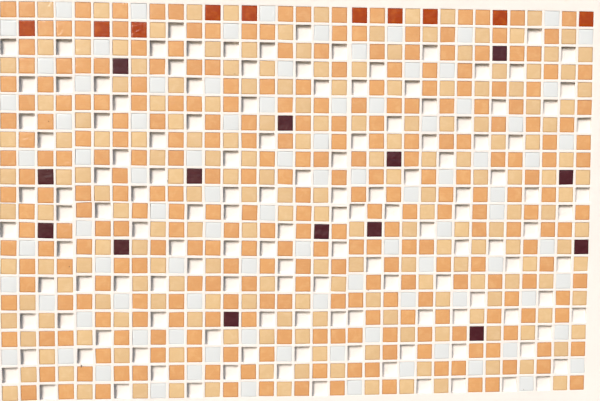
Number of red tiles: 10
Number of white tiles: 92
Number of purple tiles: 14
